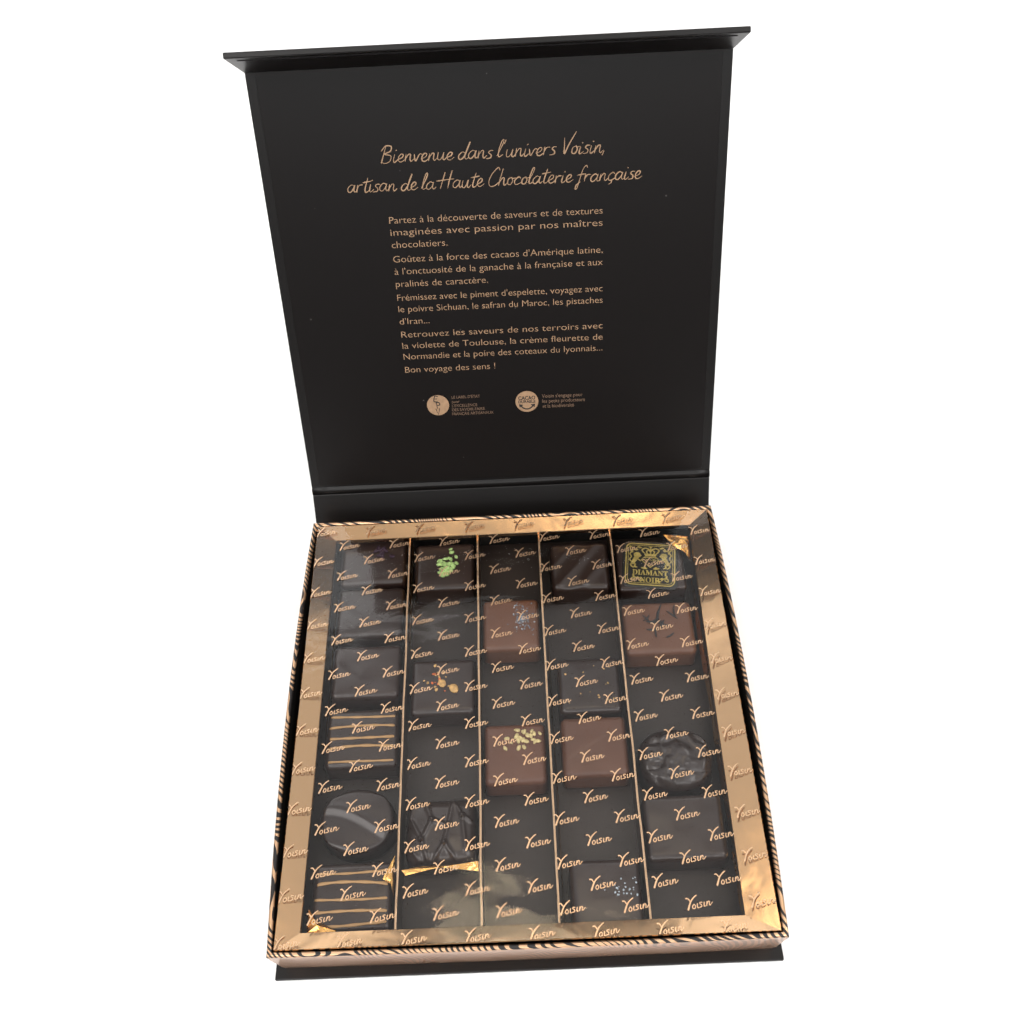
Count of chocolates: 19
